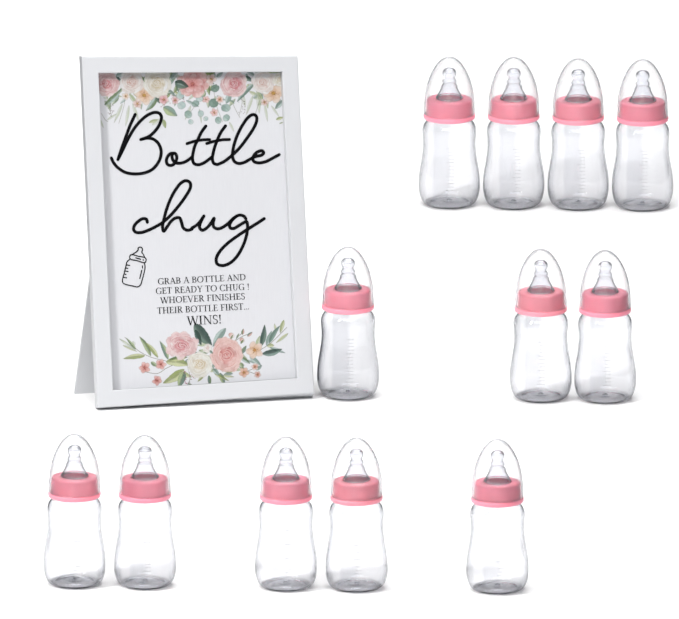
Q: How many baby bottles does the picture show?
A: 12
